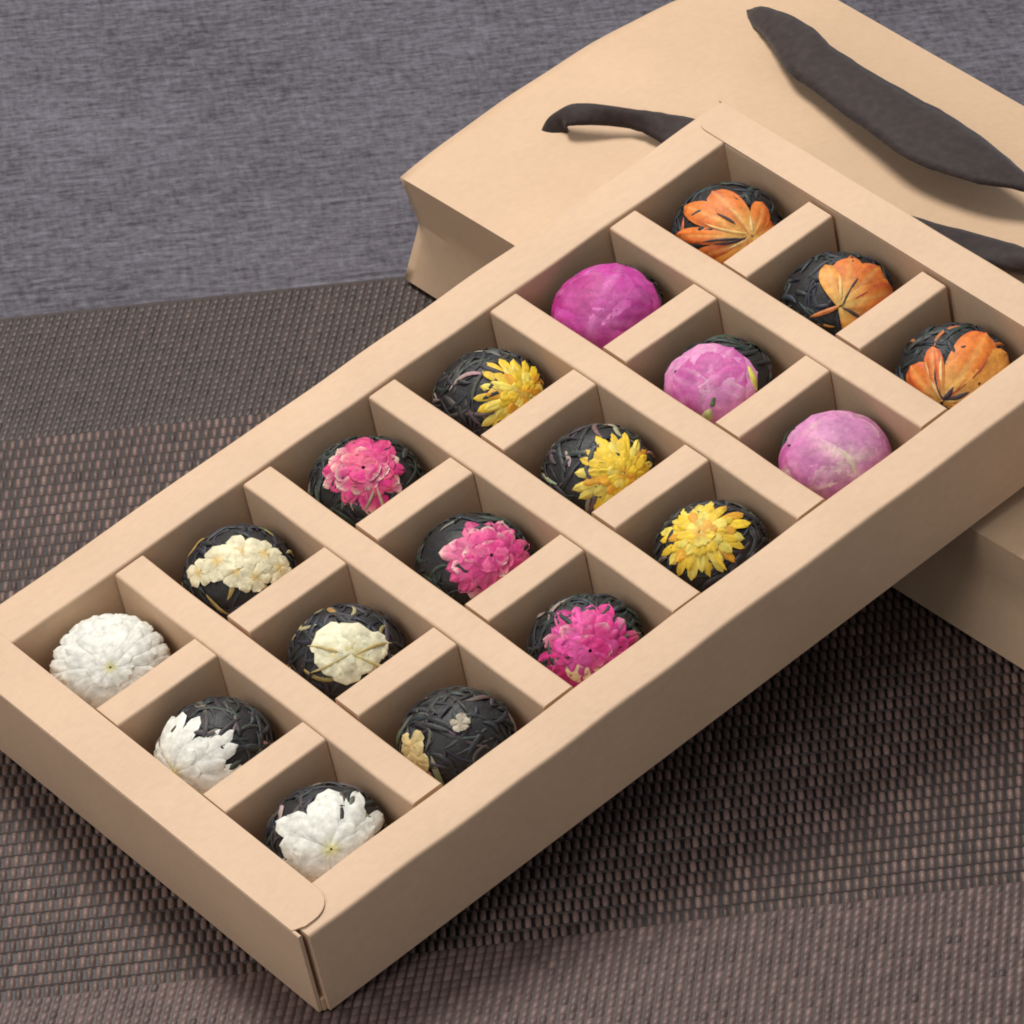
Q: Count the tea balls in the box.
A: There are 18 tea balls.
